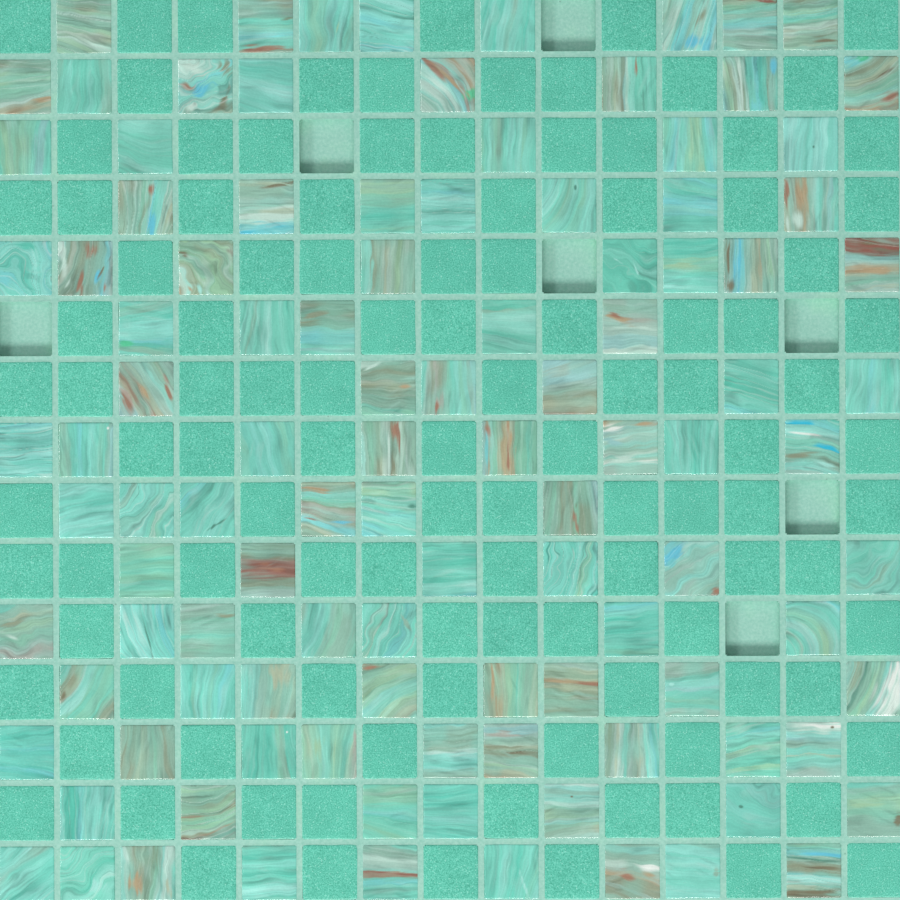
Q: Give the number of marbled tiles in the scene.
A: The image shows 107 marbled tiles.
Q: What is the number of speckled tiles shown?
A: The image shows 111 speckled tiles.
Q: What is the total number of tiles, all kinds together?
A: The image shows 218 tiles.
